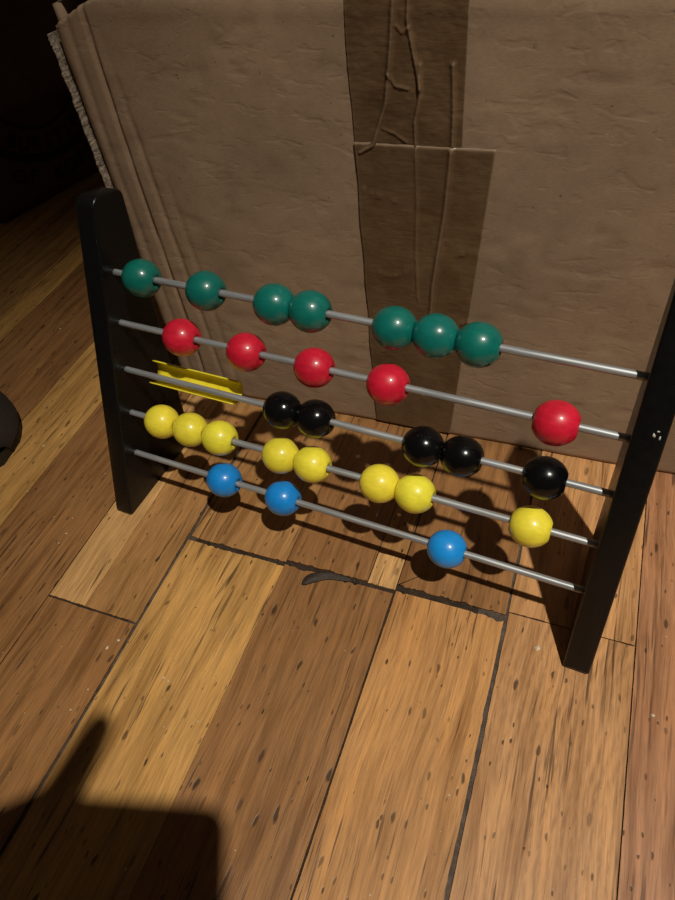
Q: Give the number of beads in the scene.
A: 28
